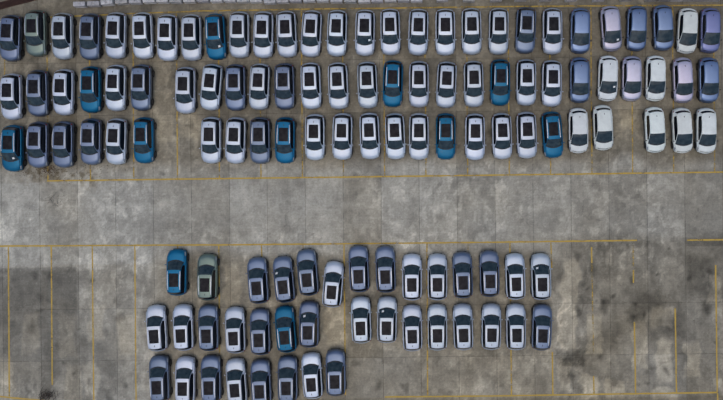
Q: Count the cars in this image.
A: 117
